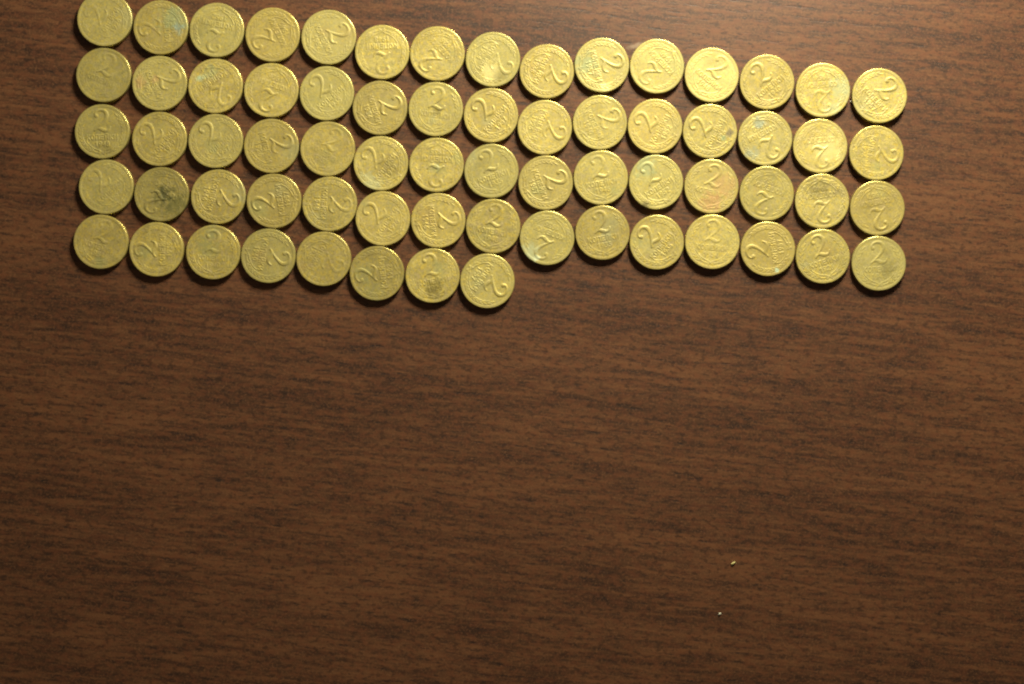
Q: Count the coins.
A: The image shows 68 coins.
